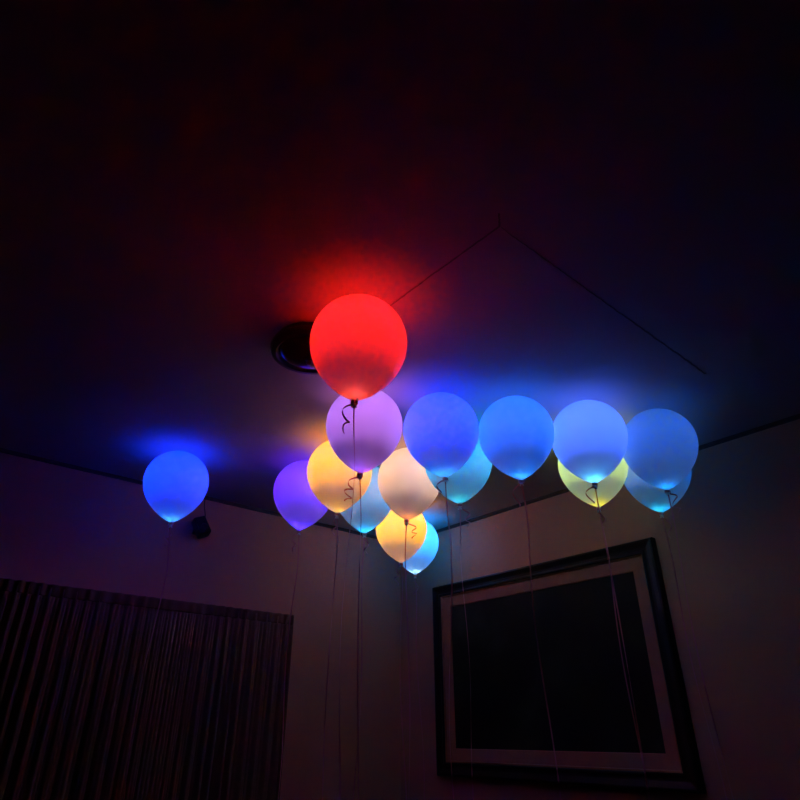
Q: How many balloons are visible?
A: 16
